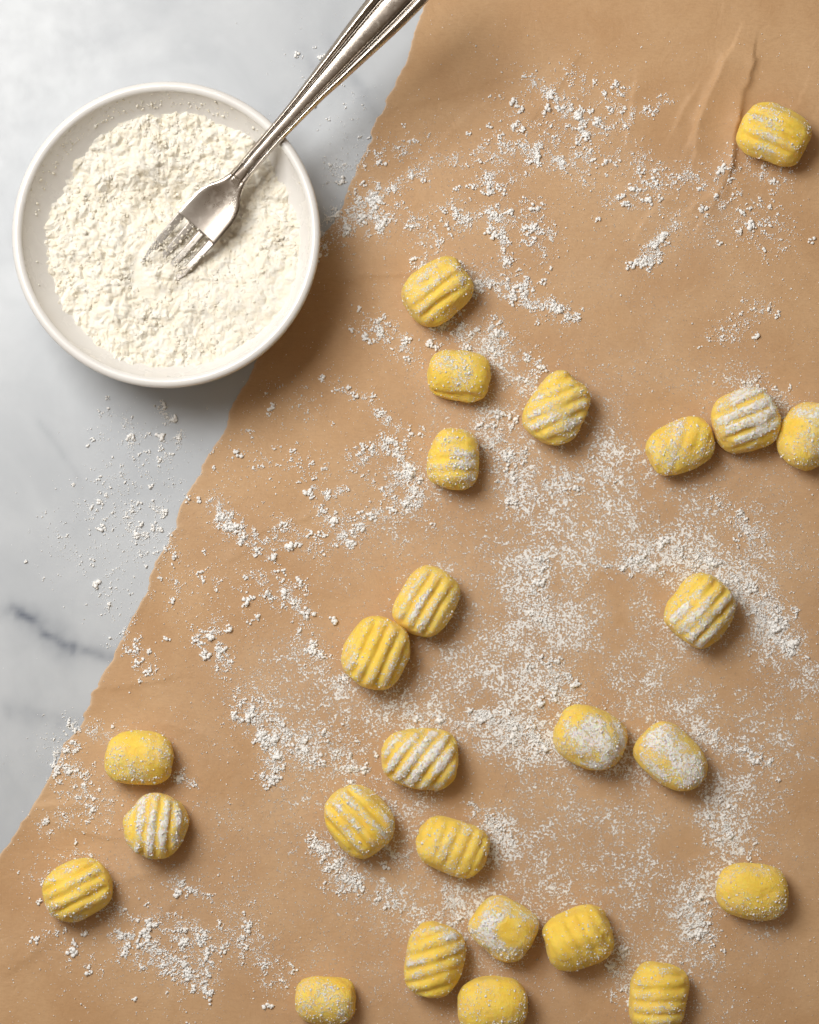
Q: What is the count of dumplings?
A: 26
